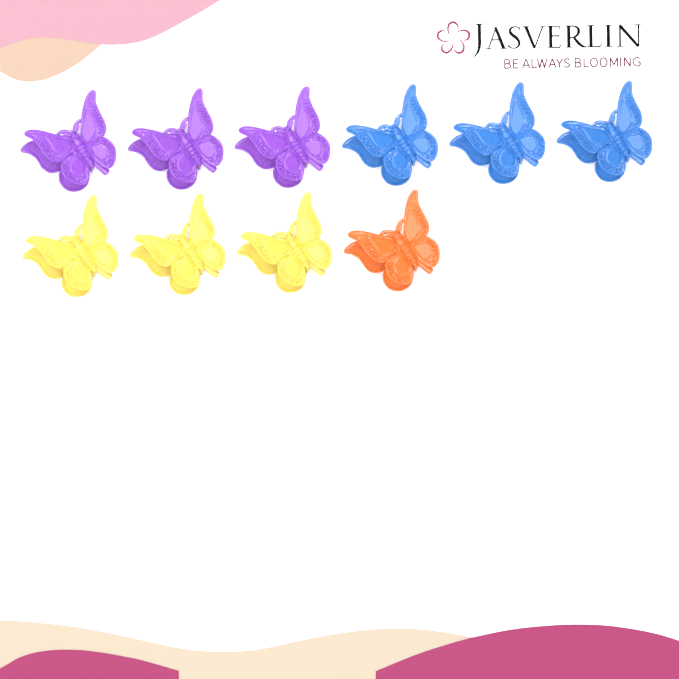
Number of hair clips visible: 10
